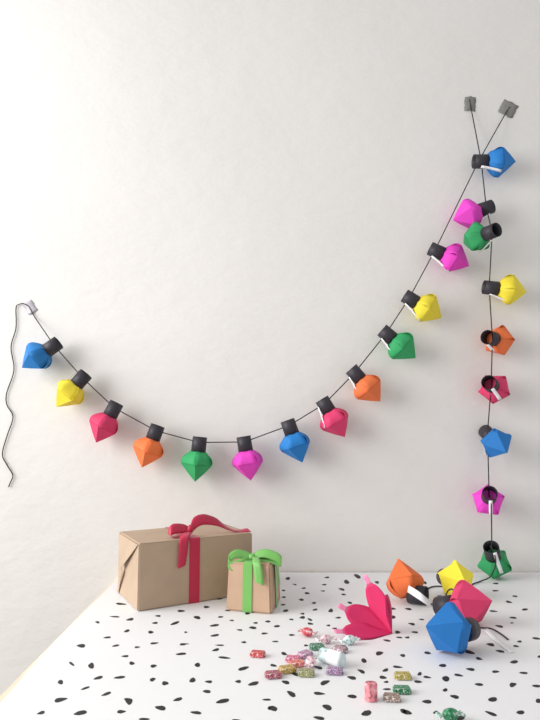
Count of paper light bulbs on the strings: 25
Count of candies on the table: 20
